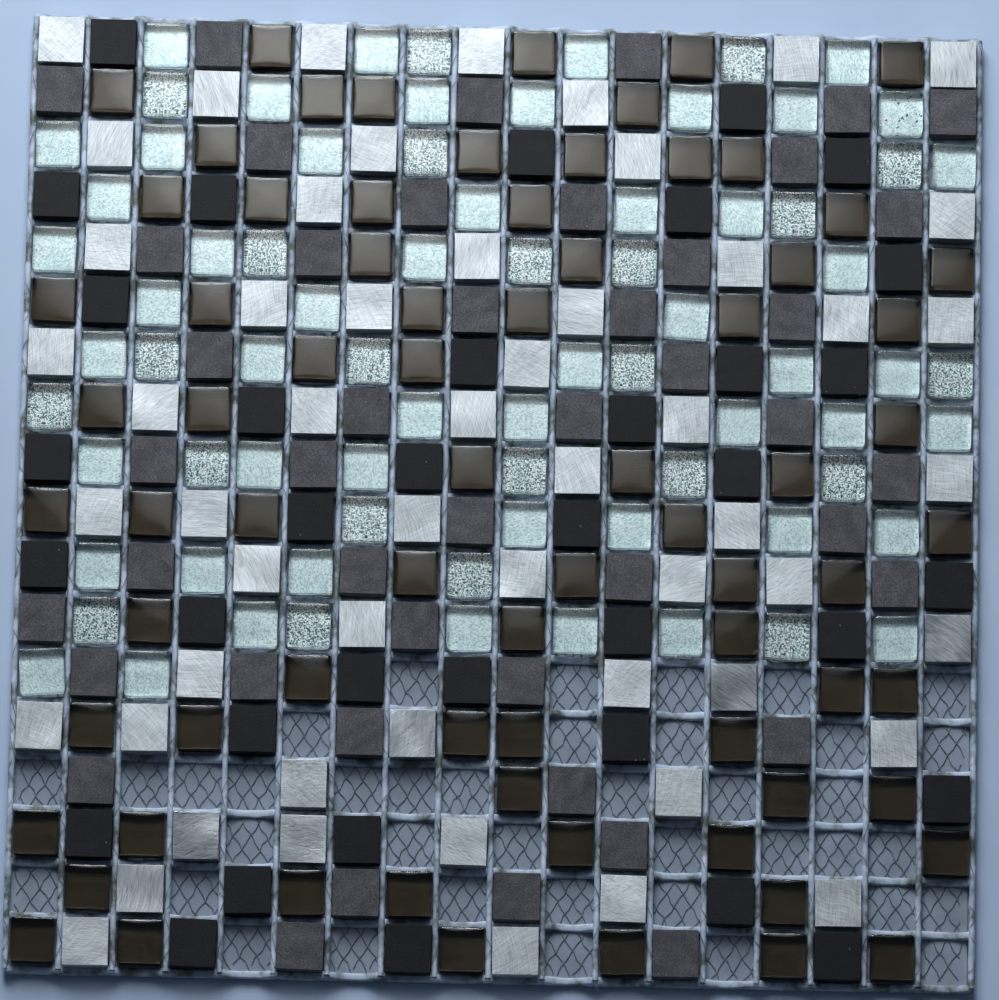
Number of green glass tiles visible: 75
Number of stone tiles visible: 81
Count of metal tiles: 55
